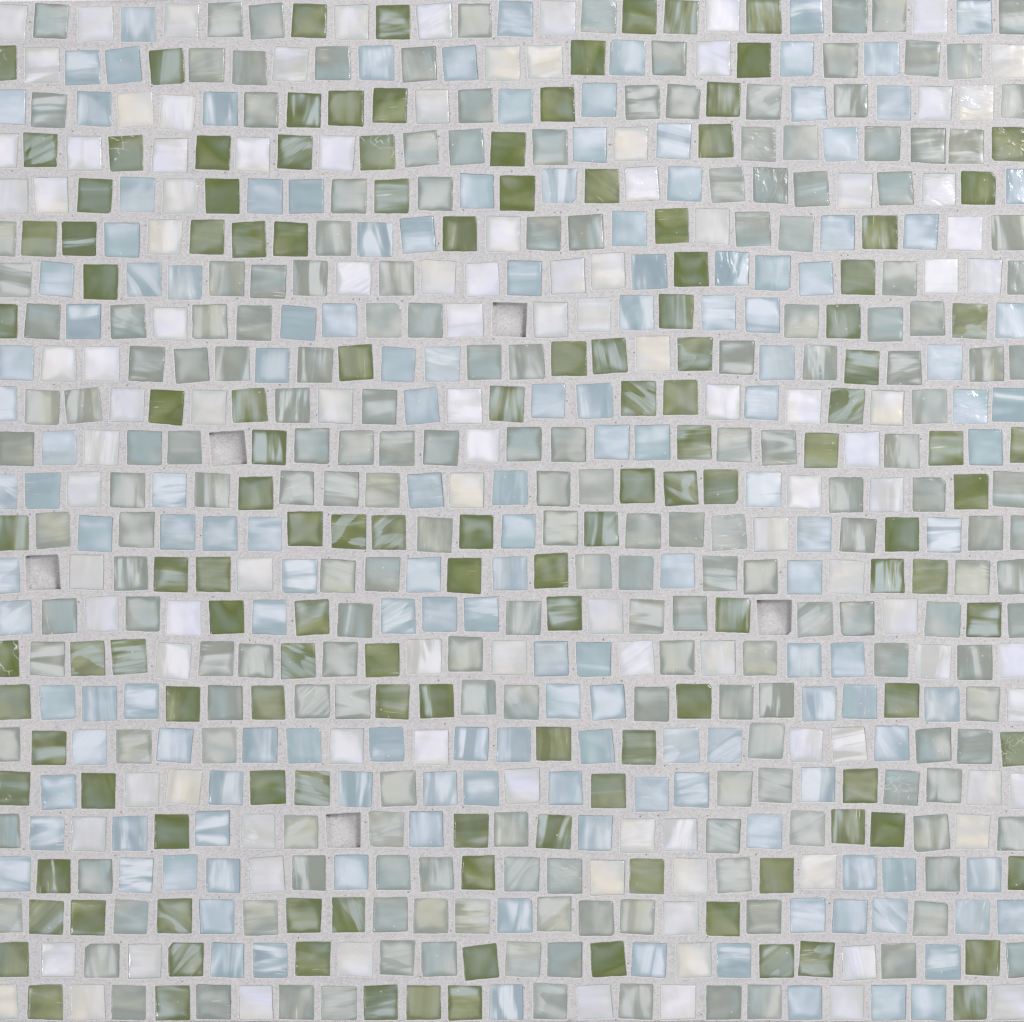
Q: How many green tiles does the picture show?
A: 134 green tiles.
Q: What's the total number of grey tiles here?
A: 199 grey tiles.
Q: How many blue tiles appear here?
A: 152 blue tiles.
